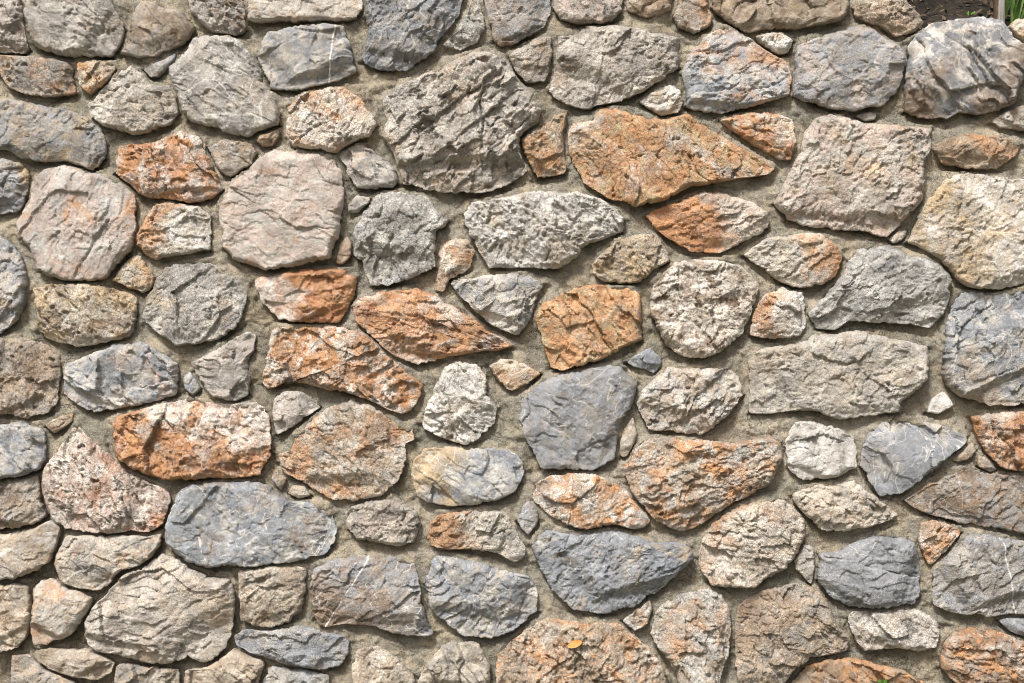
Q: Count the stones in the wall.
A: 133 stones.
